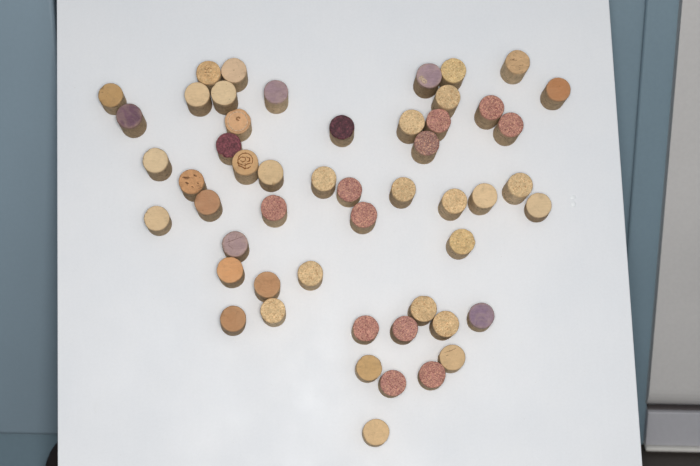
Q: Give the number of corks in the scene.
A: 52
